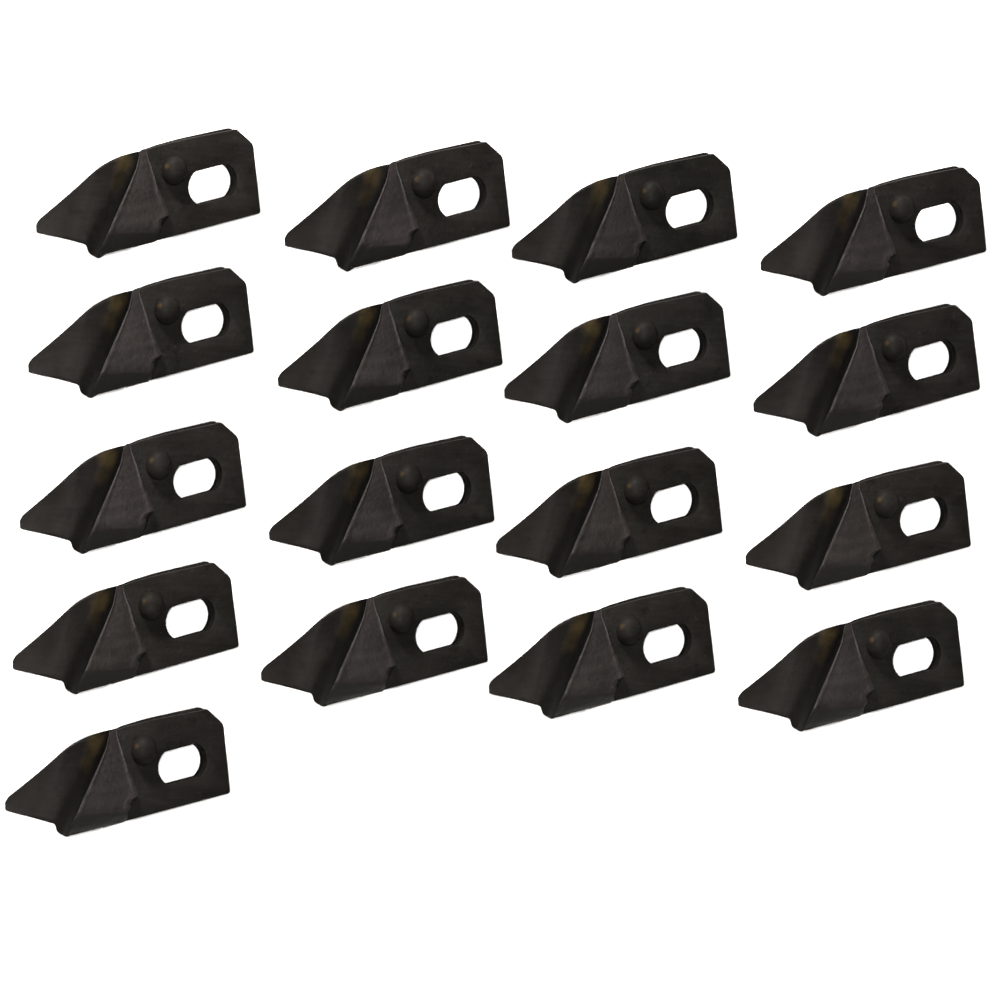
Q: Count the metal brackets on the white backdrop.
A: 17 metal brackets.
